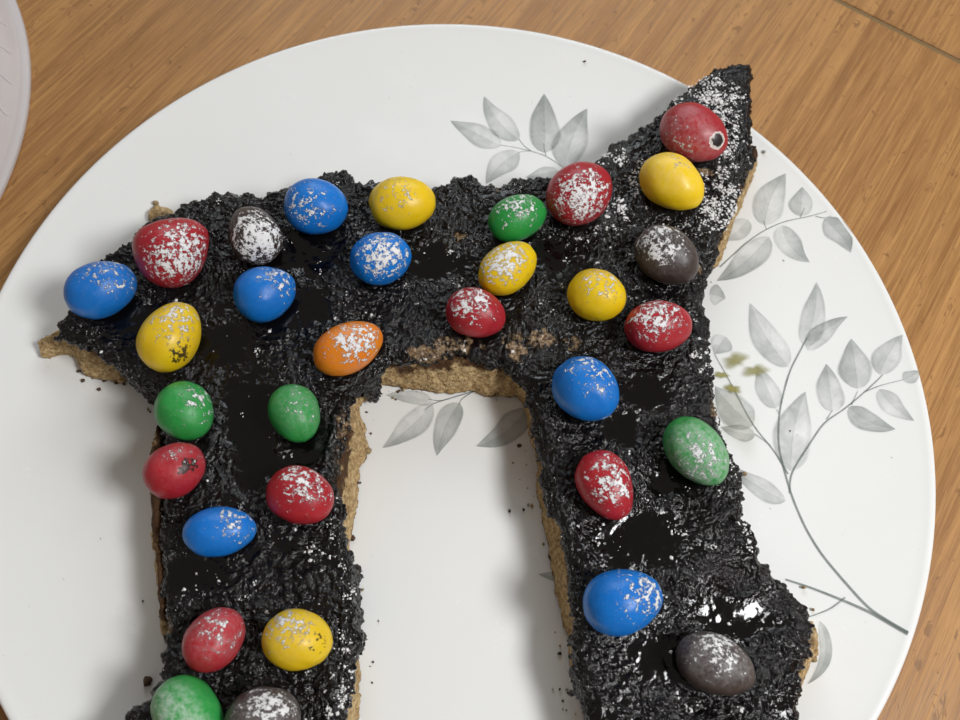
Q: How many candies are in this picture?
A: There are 32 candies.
